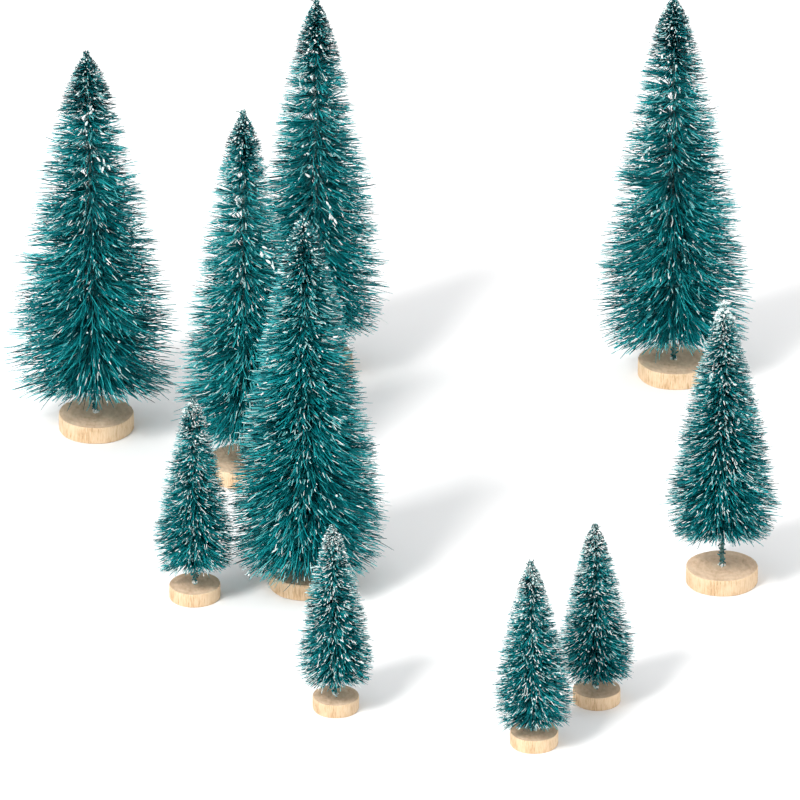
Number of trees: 10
